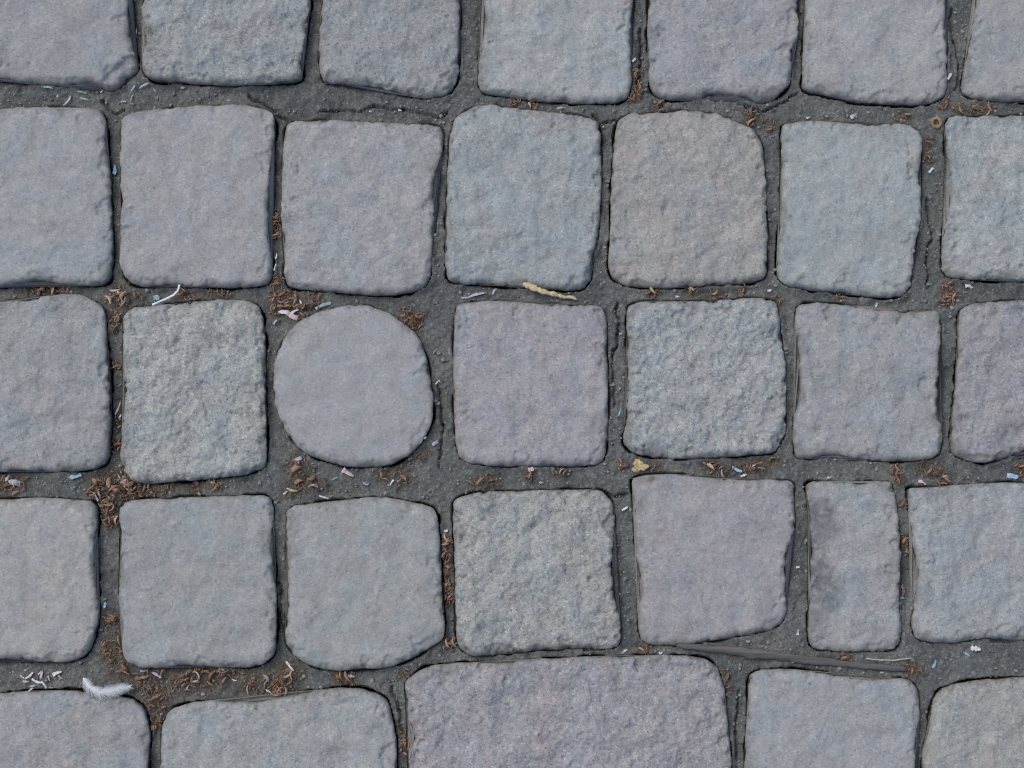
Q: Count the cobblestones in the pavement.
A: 33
